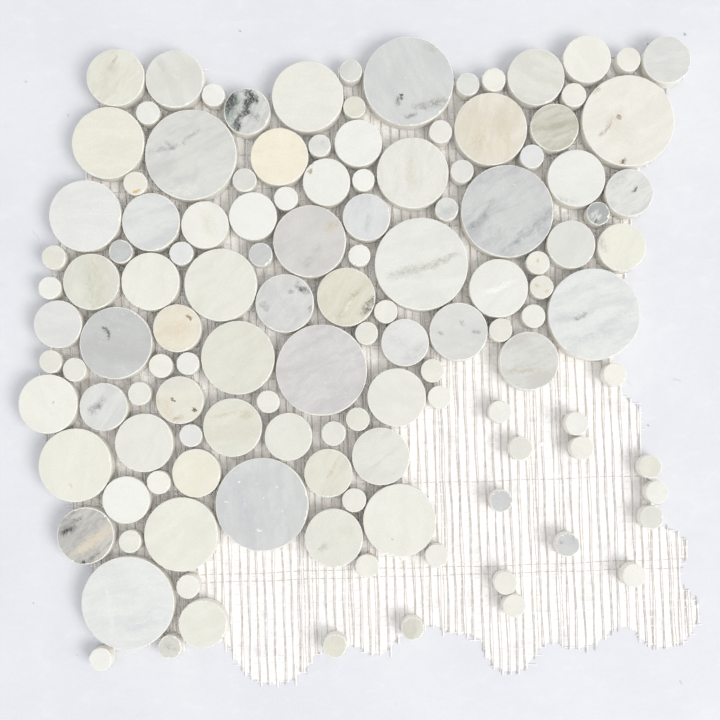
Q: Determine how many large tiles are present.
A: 63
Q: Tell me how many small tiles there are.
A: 64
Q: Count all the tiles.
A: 127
